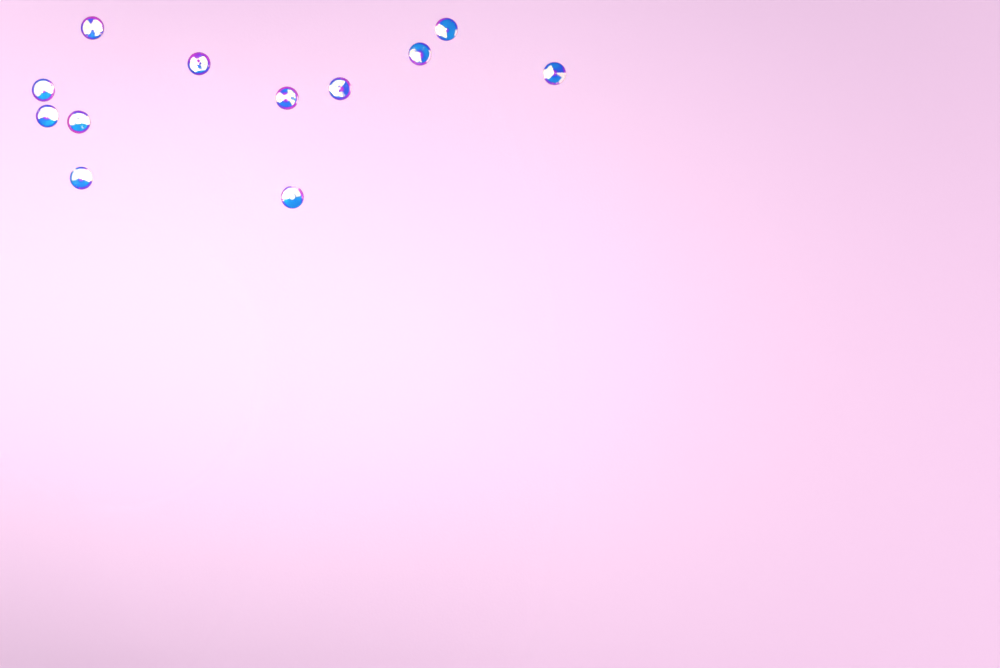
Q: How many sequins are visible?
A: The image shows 12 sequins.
